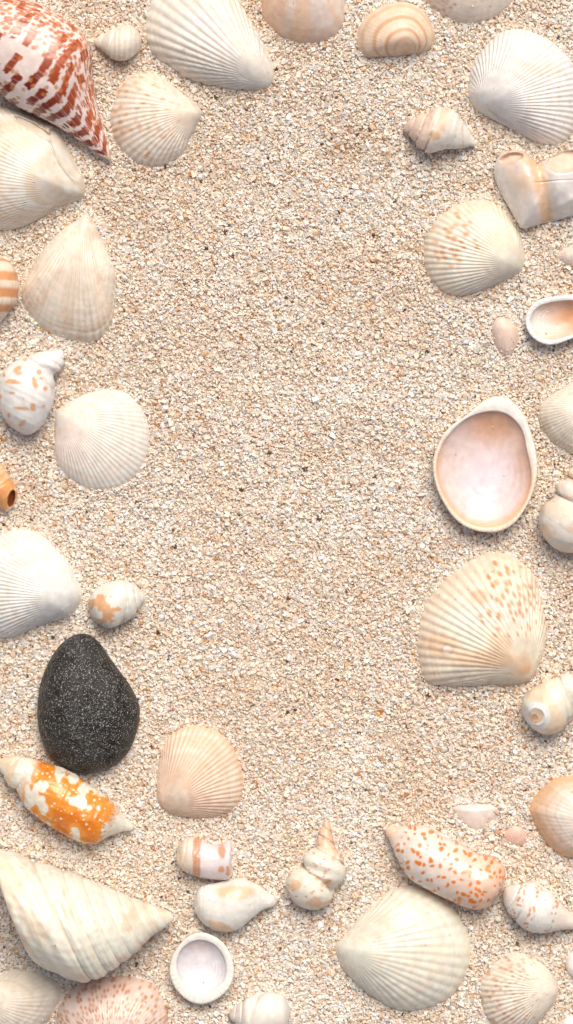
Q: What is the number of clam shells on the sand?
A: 26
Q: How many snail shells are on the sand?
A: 18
